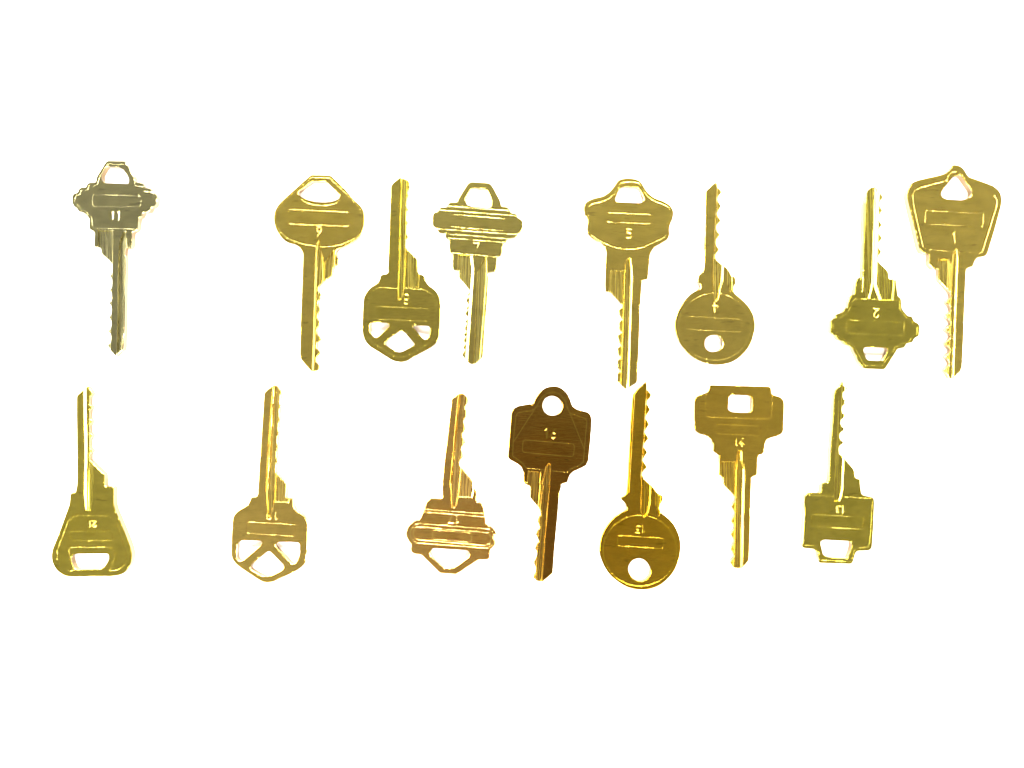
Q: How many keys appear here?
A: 15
